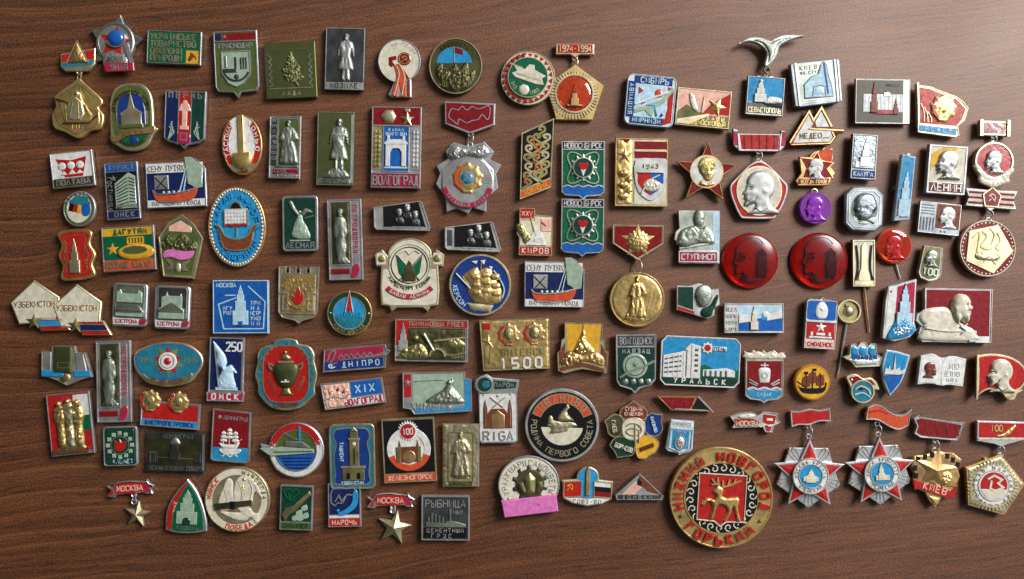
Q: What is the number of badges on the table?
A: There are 125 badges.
